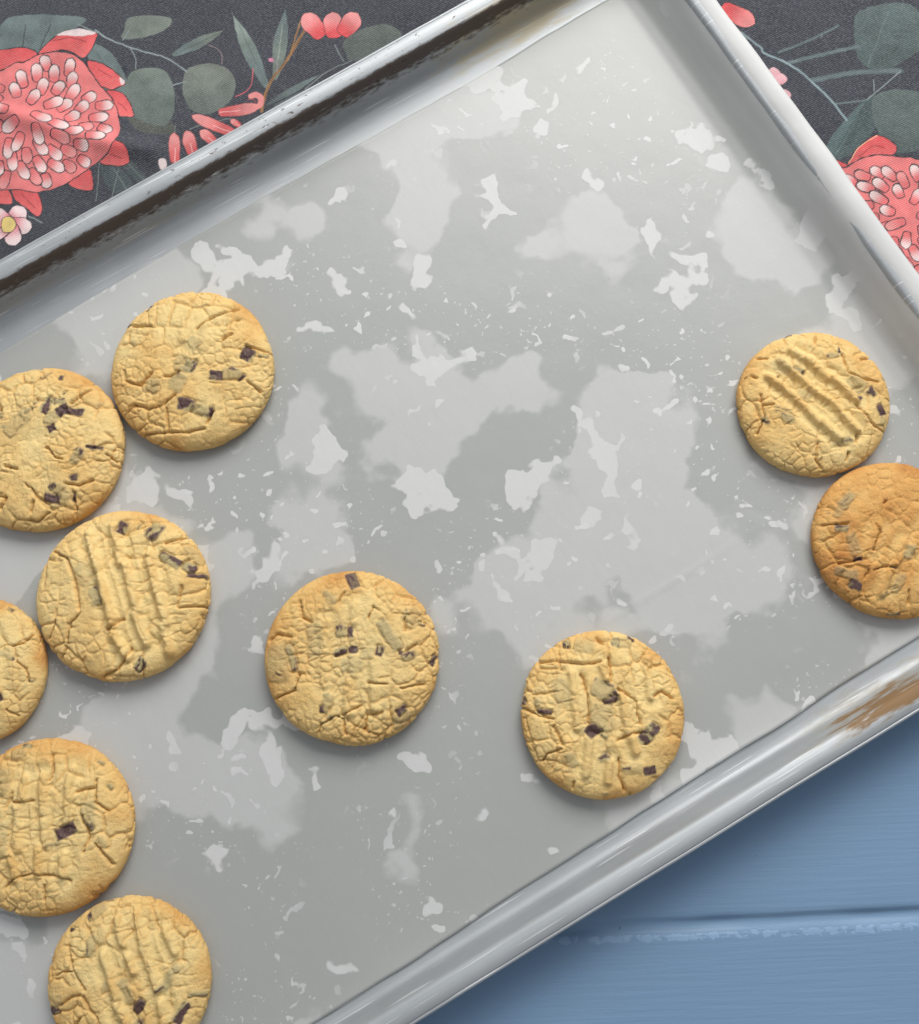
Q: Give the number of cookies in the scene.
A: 10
